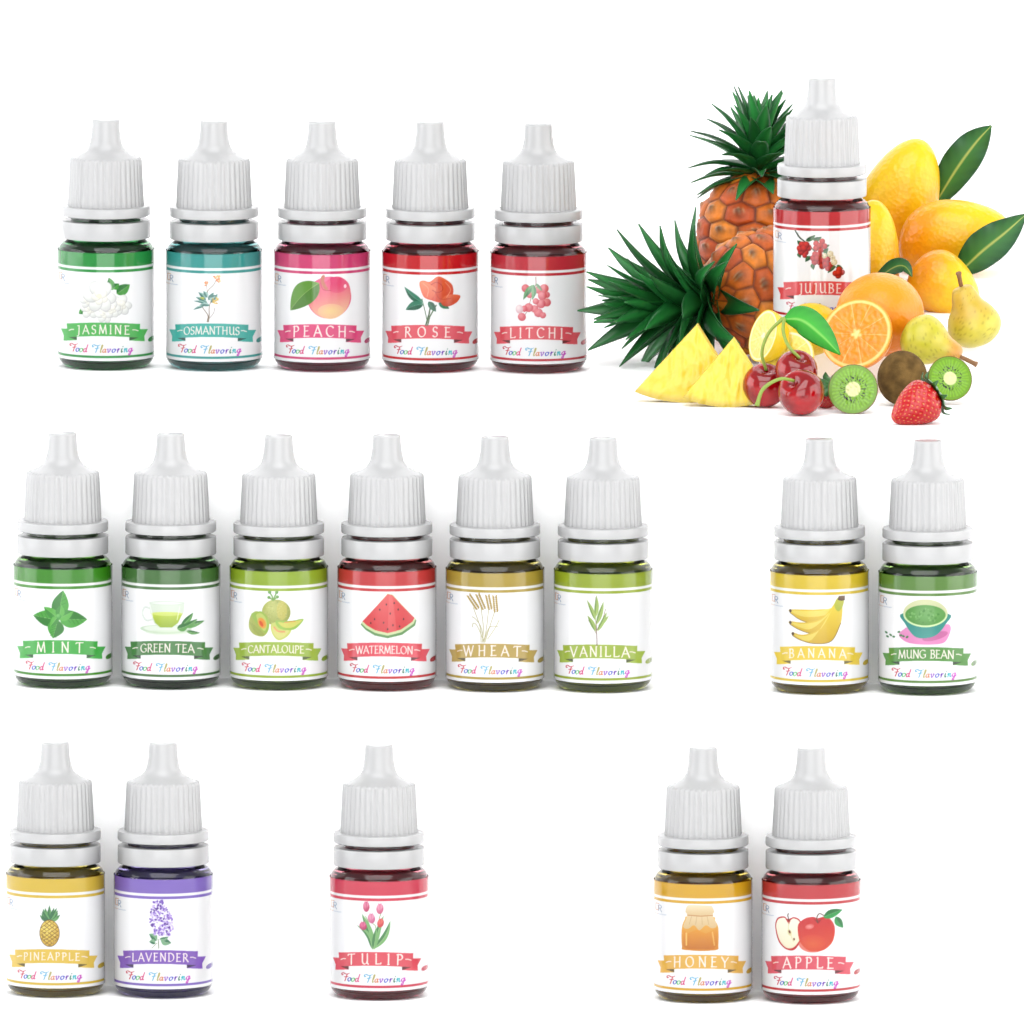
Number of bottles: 19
